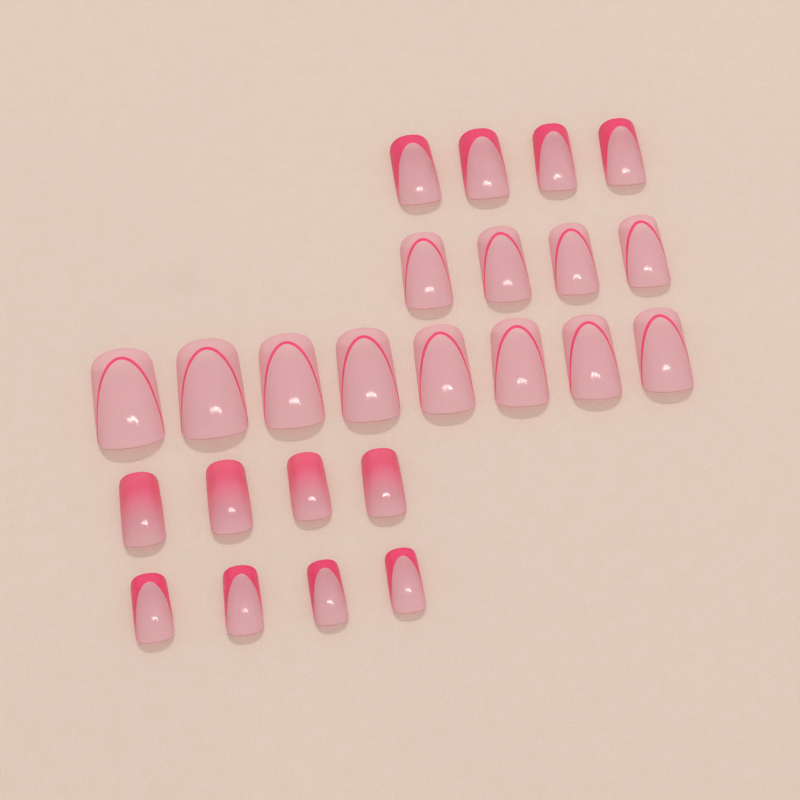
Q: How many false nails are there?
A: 24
